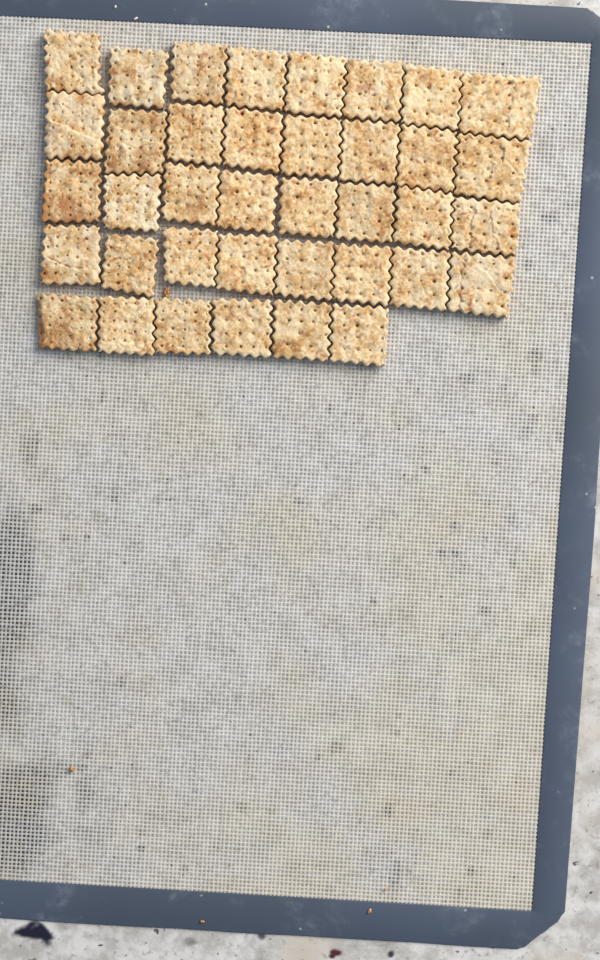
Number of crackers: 38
